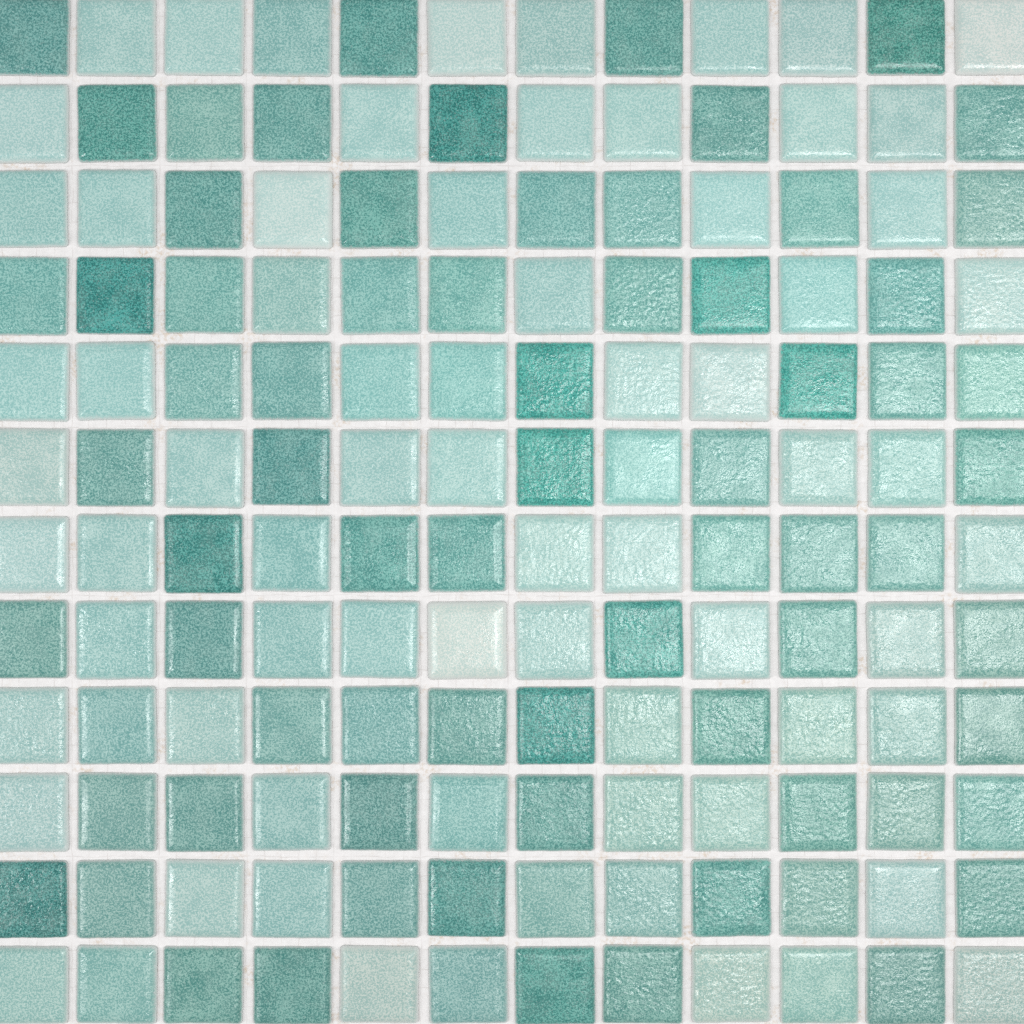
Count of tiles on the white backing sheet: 144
